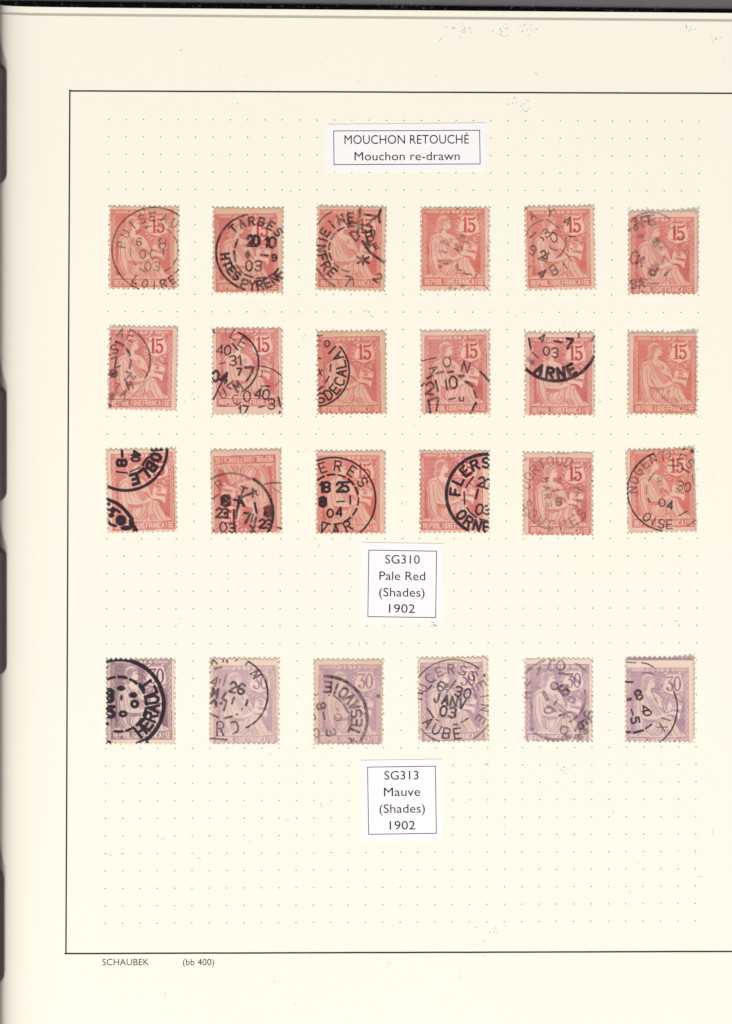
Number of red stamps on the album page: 18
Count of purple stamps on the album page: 6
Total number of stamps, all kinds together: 24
